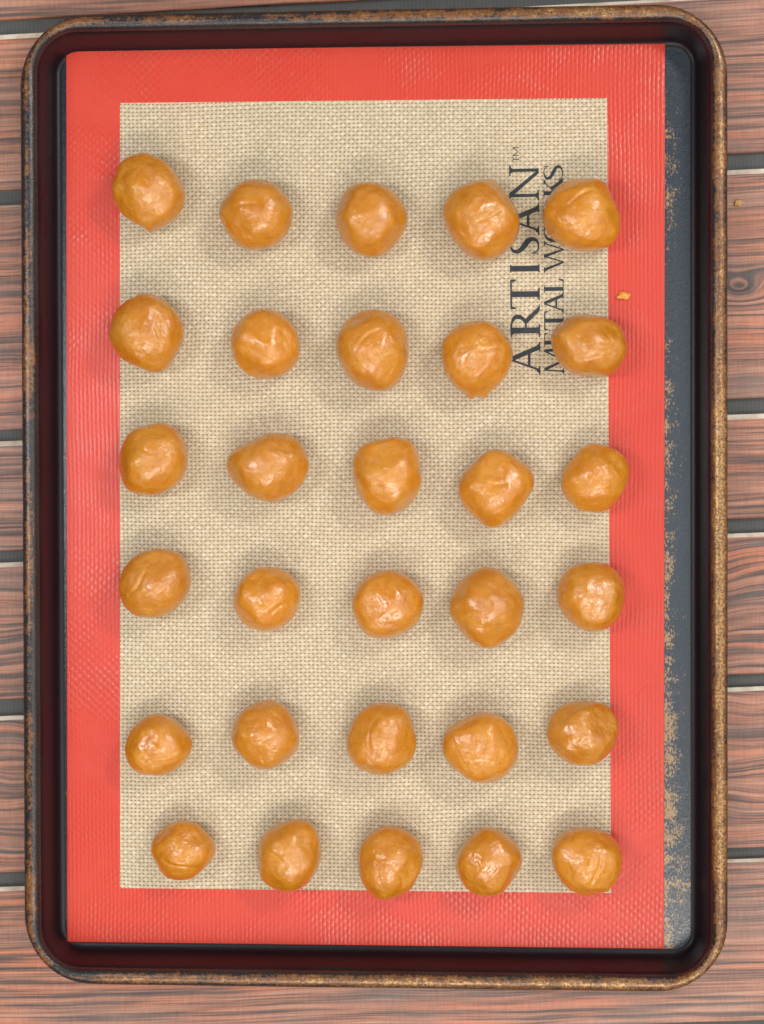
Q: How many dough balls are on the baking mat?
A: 30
